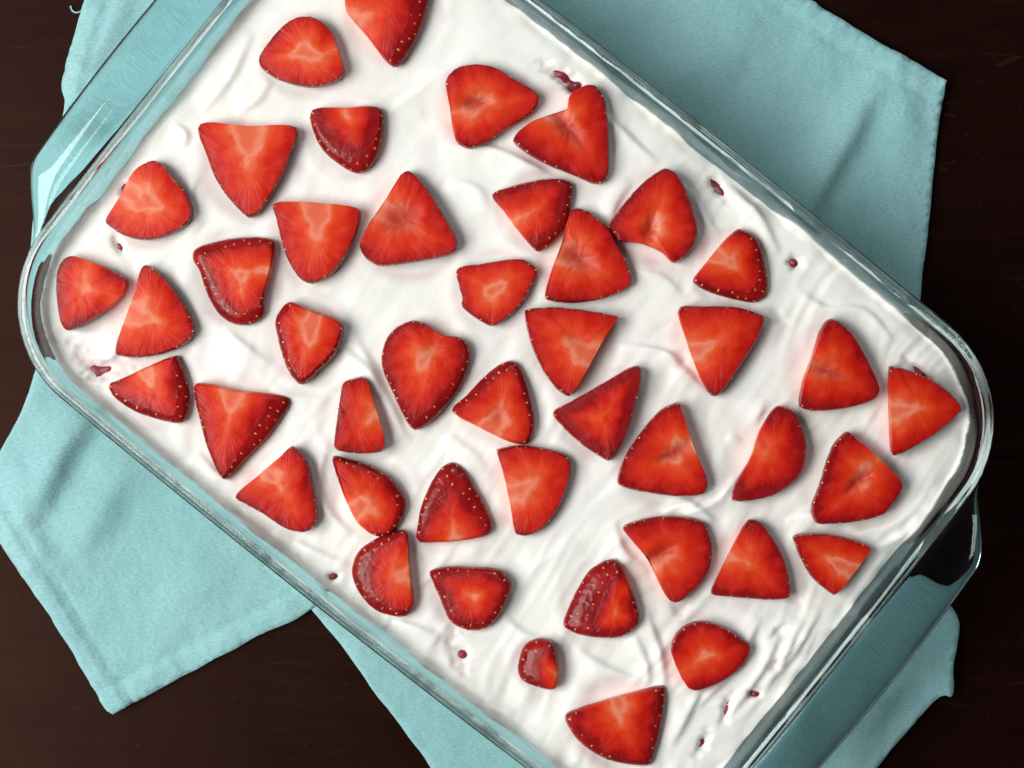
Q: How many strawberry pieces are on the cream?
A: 44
